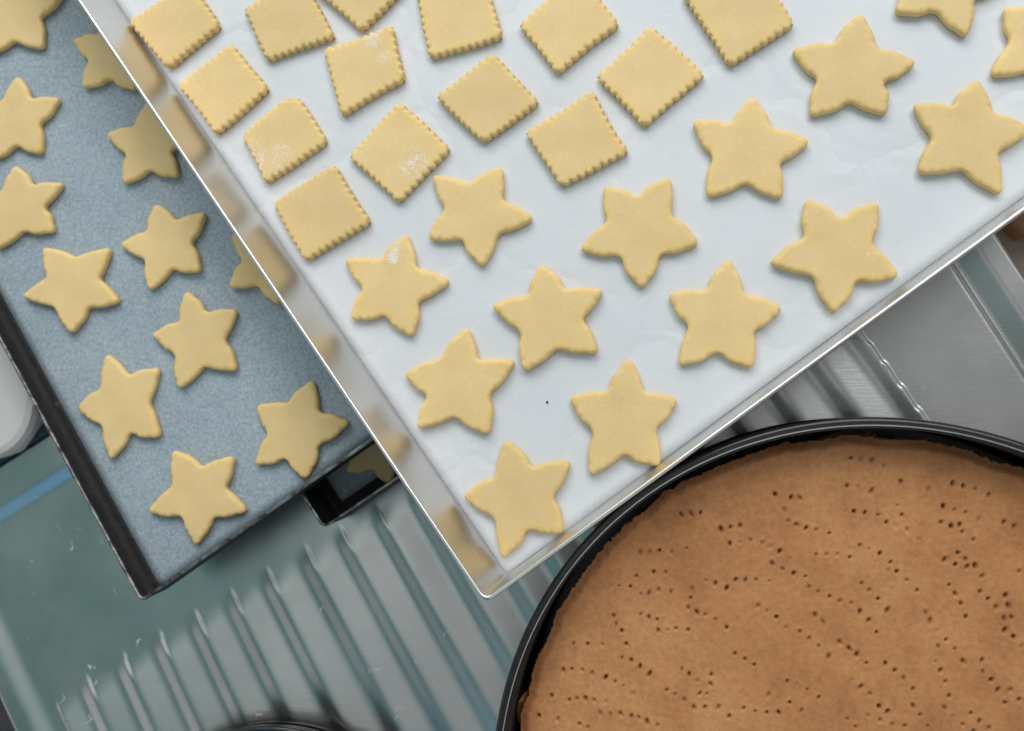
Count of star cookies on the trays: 27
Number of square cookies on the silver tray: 14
